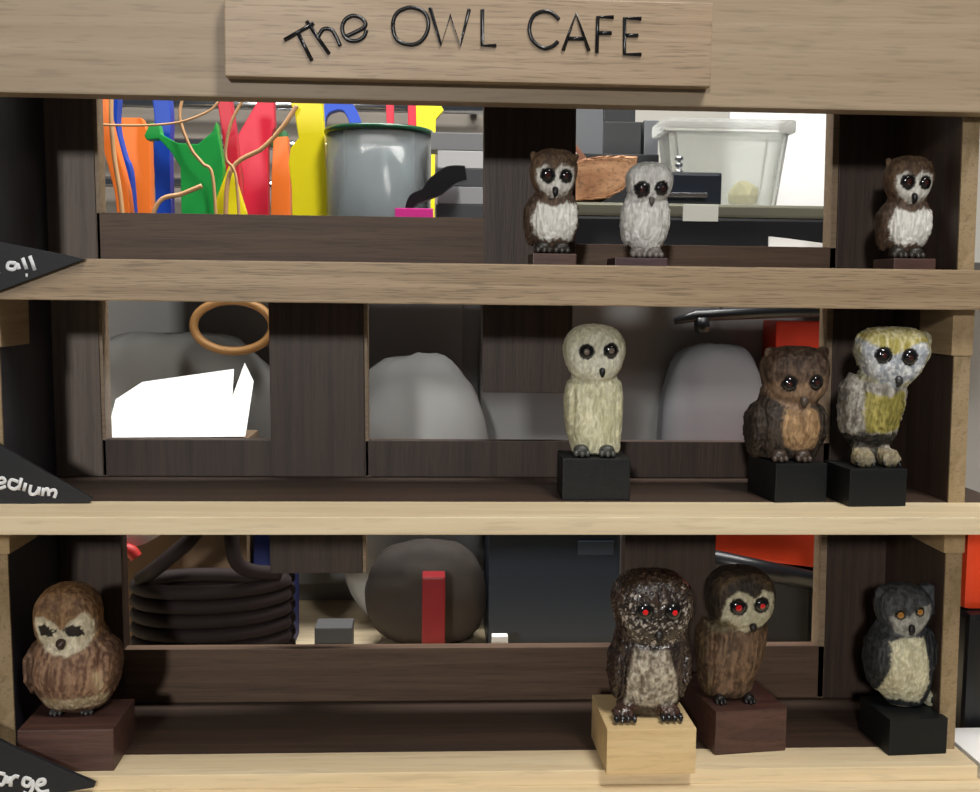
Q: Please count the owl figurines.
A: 10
